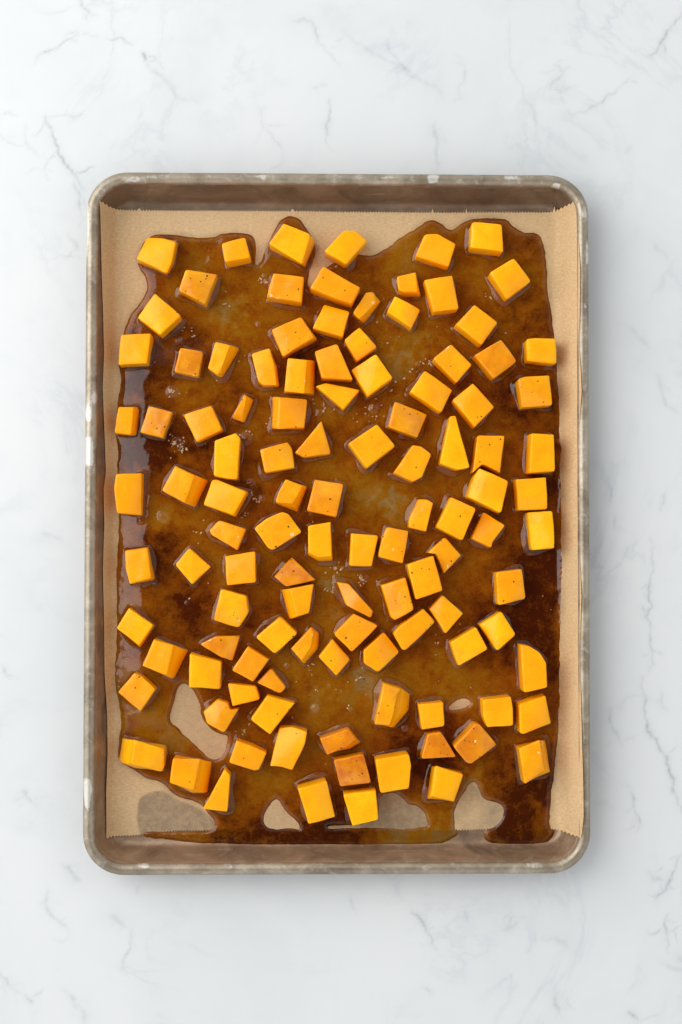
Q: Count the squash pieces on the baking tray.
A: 112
